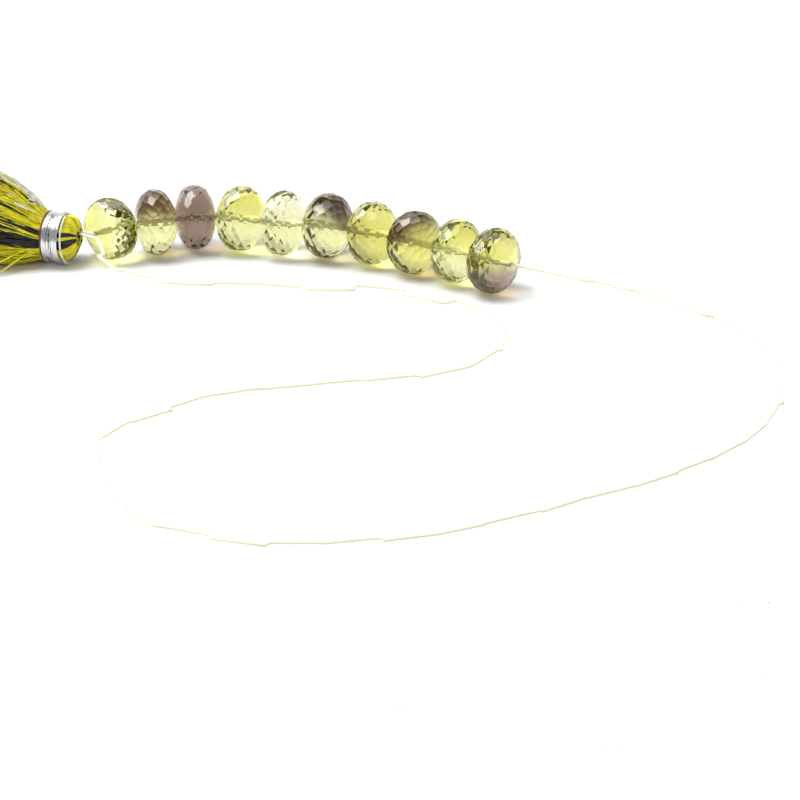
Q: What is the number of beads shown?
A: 10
